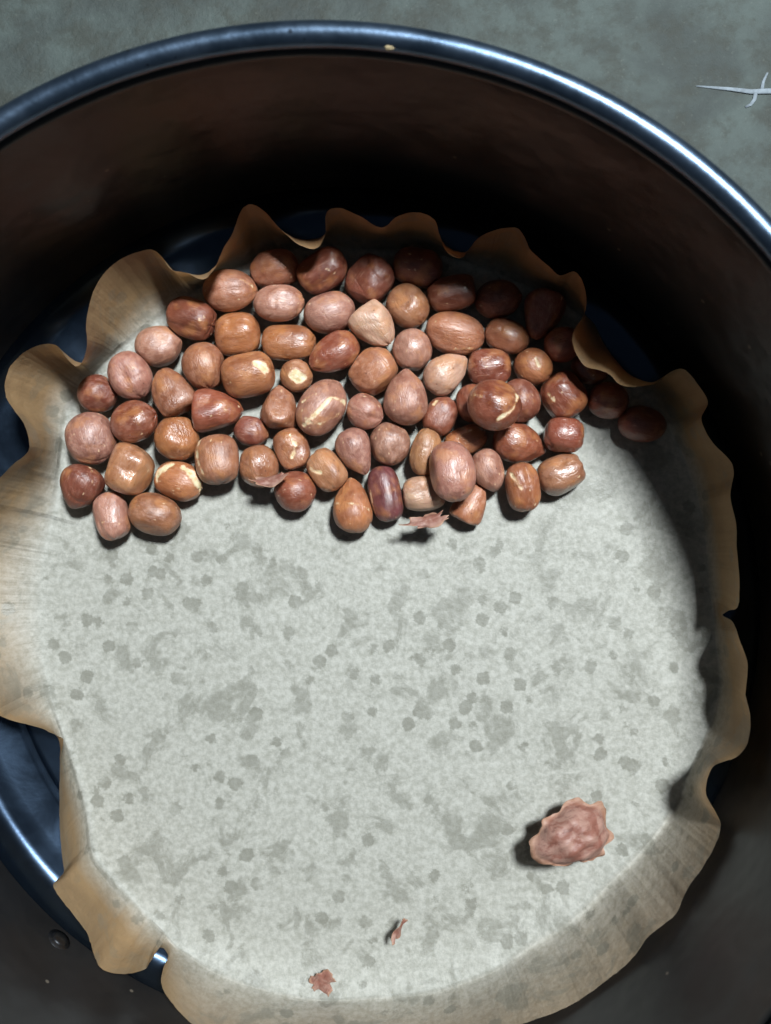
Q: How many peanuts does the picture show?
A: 72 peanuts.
